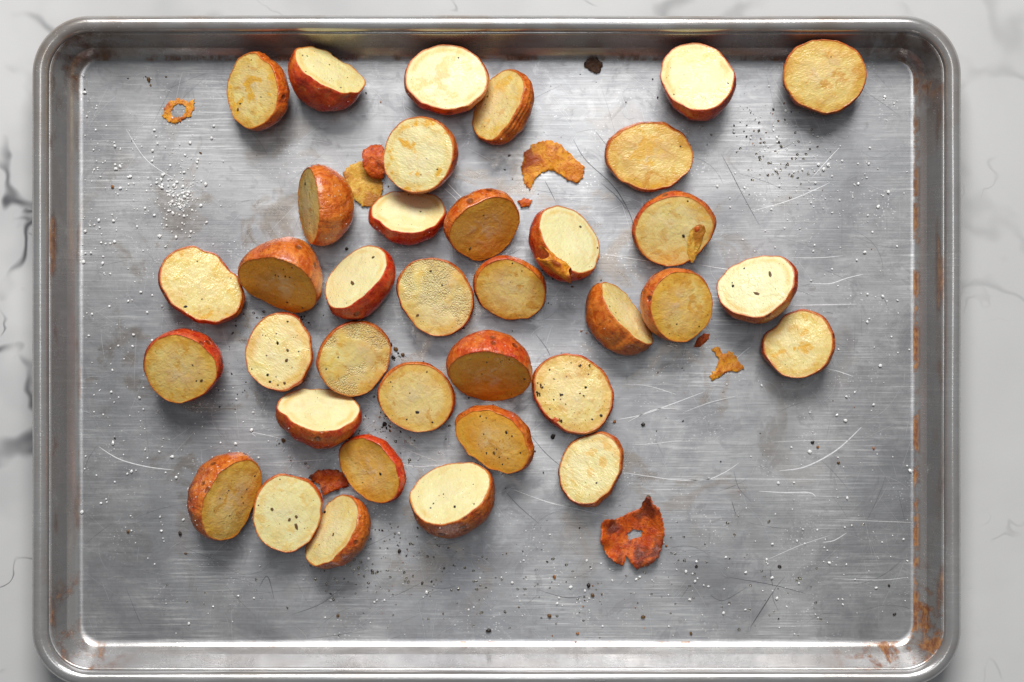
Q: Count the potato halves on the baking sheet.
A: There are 36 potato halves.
